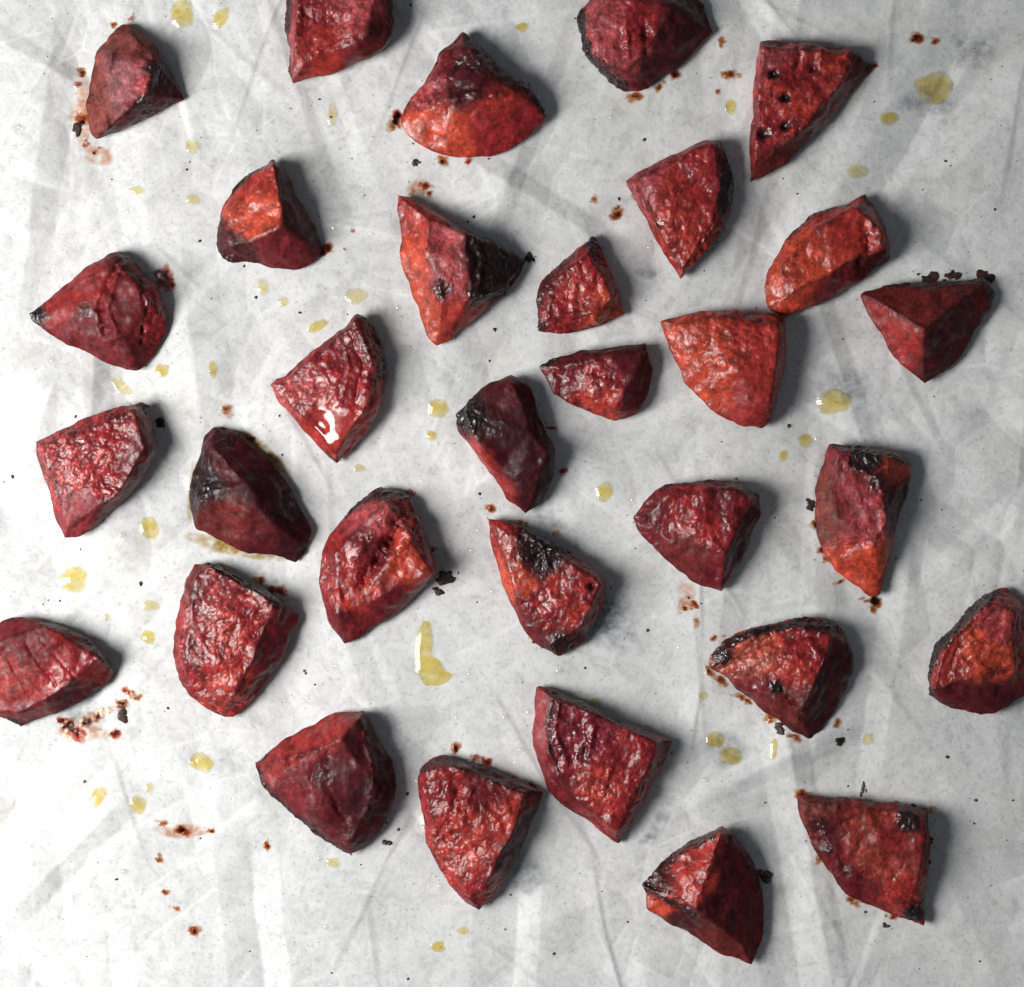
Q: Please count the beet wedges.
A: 31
